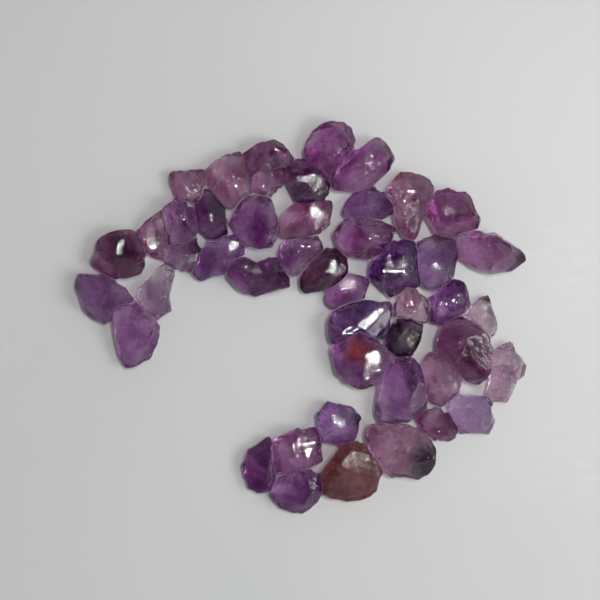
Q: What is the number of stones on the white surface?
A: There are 47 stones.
